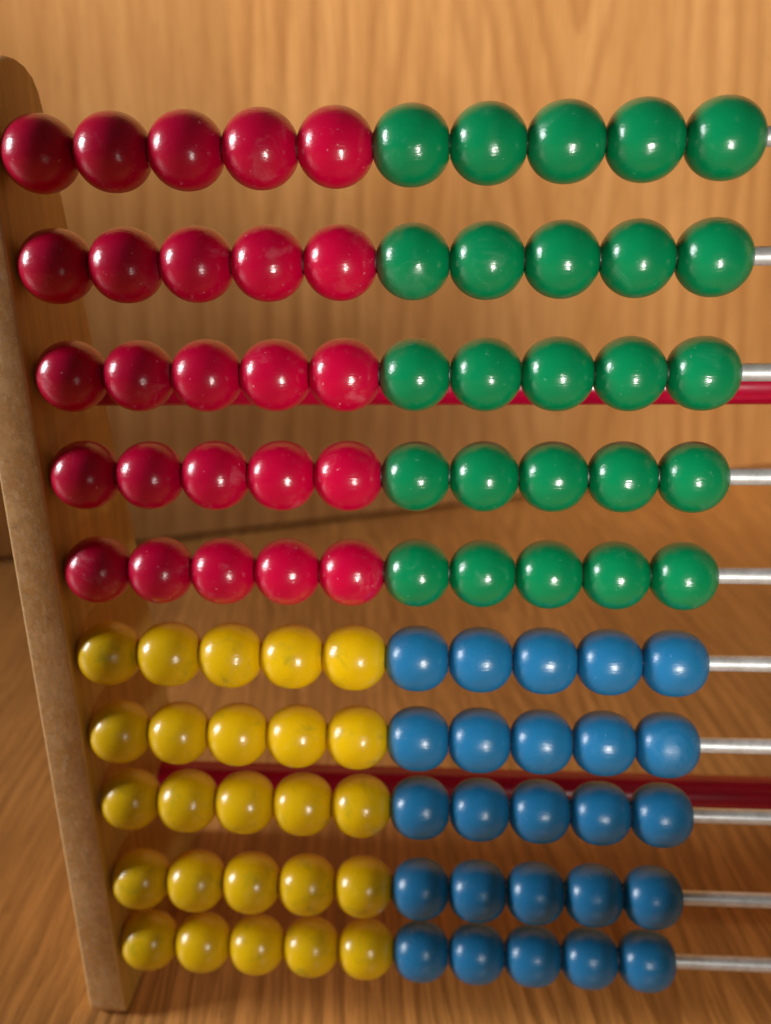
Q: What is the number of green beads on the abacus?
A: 25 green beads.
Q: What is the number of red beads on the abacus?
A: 25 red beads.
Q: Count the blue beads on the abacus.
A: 25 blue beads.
